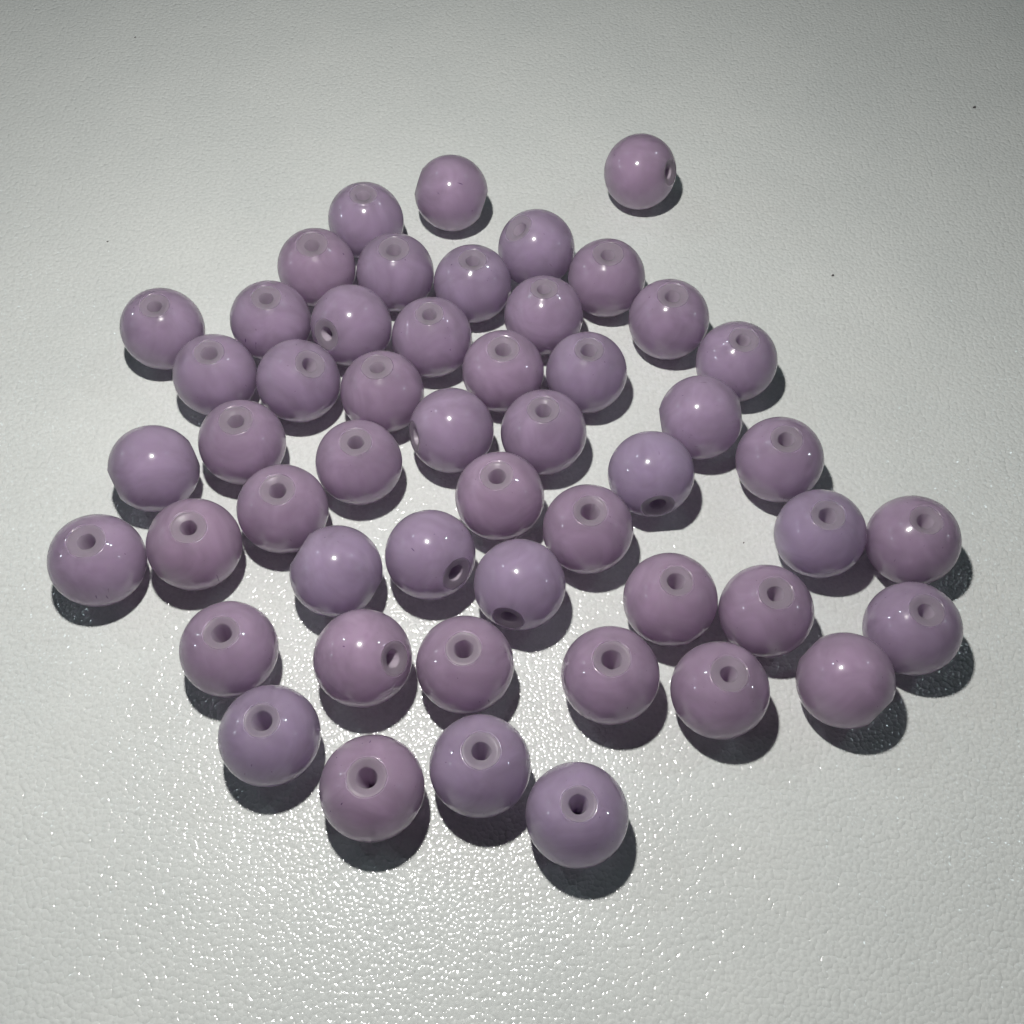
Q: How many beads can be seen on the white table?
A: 51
